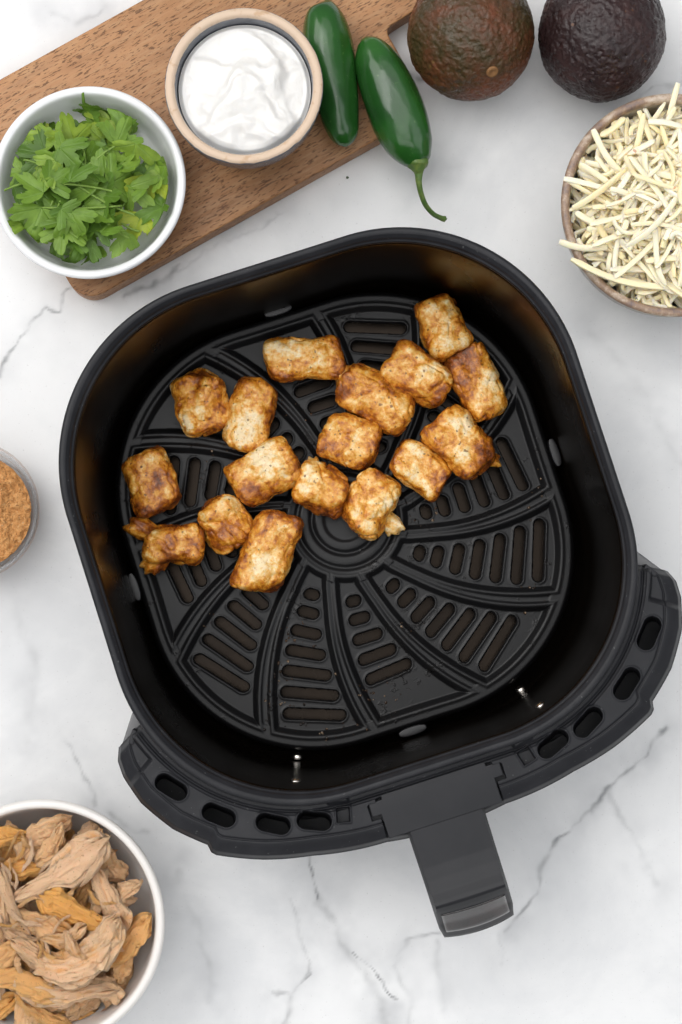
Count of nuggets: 17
